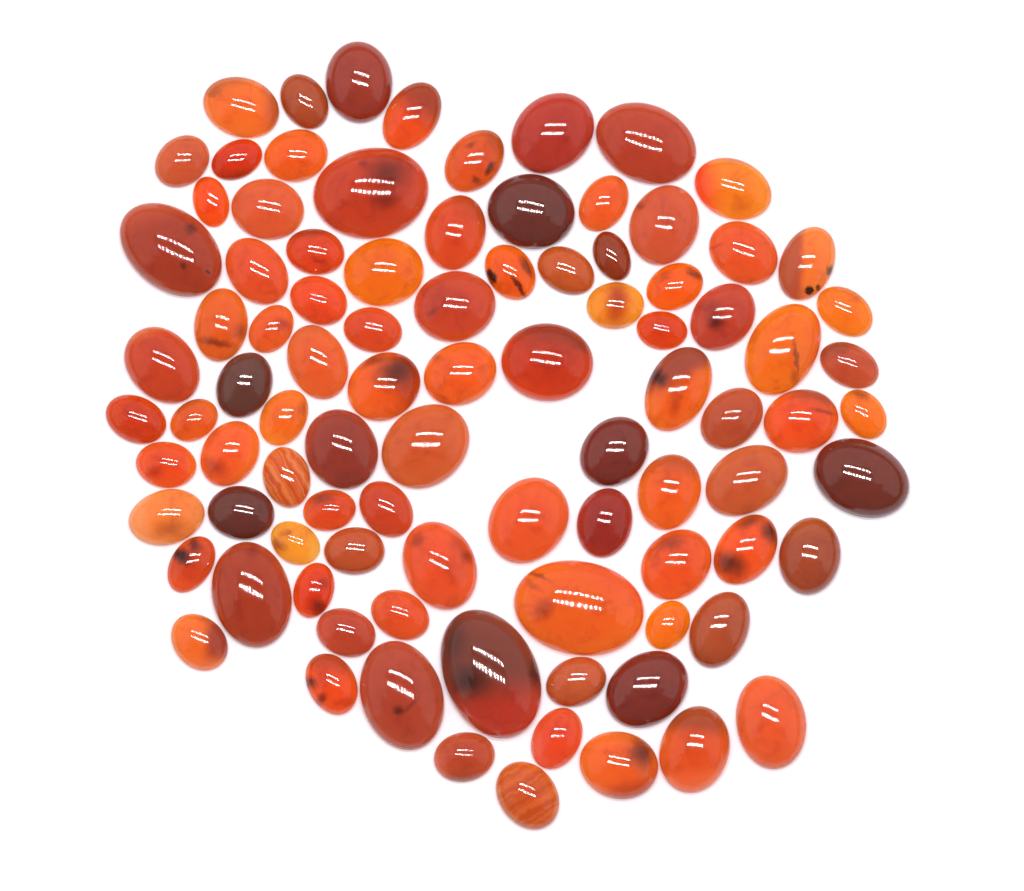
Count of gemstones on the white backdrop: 93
